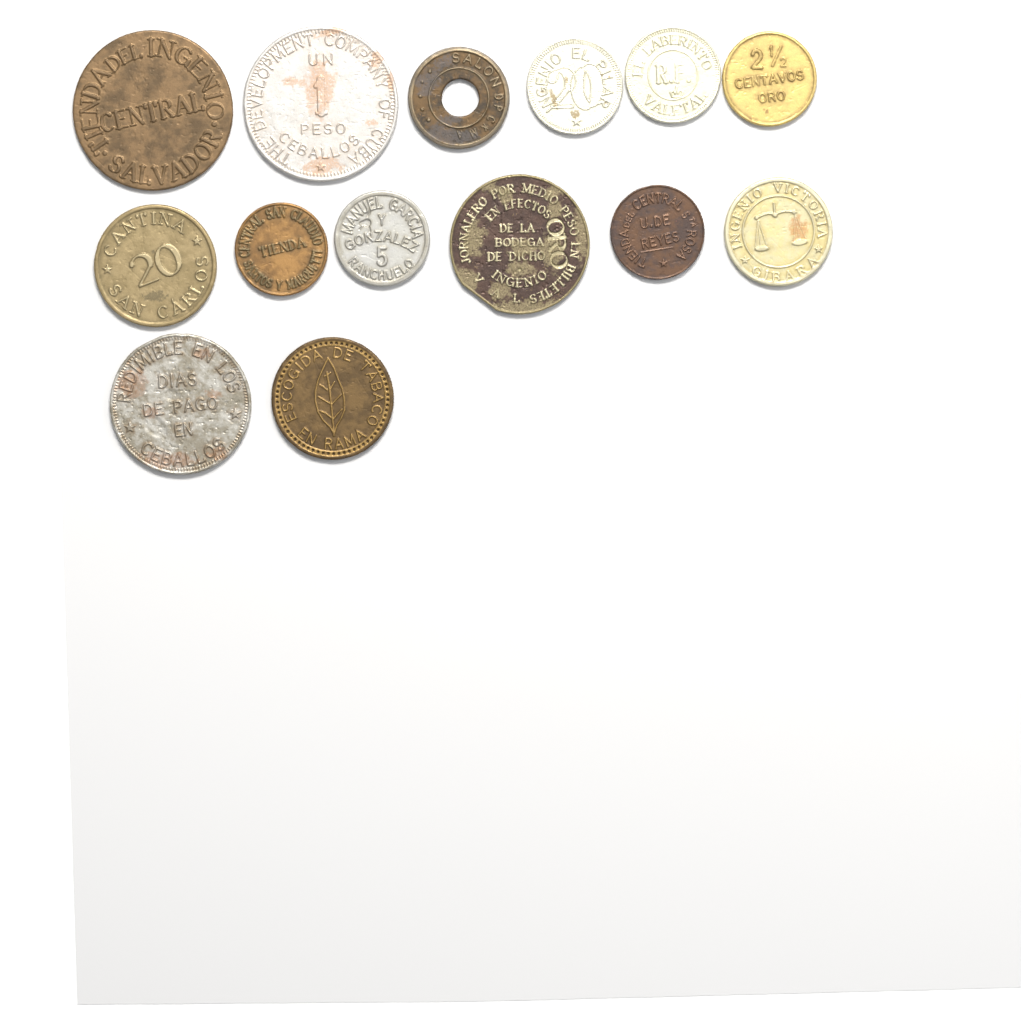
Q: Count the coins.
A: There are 14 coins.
